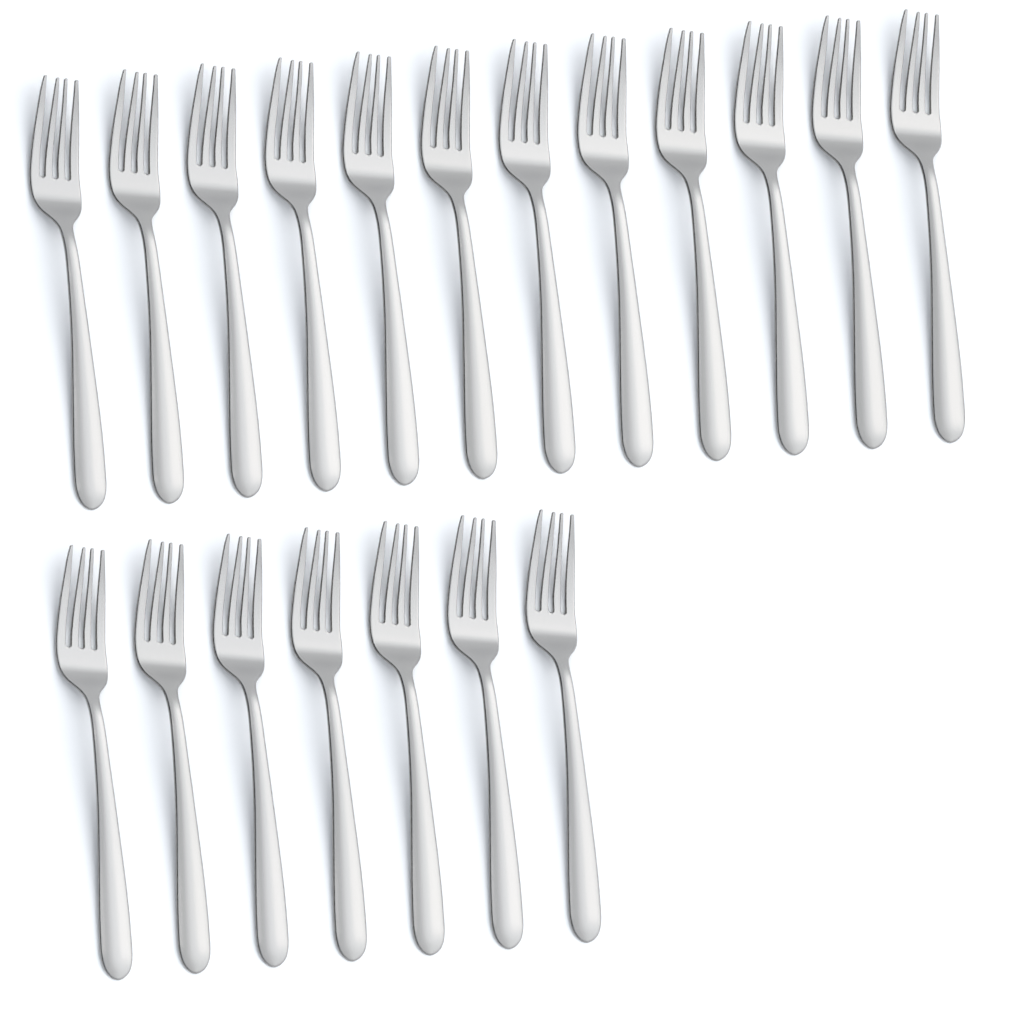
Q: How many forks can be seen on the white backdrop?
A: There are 19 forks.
